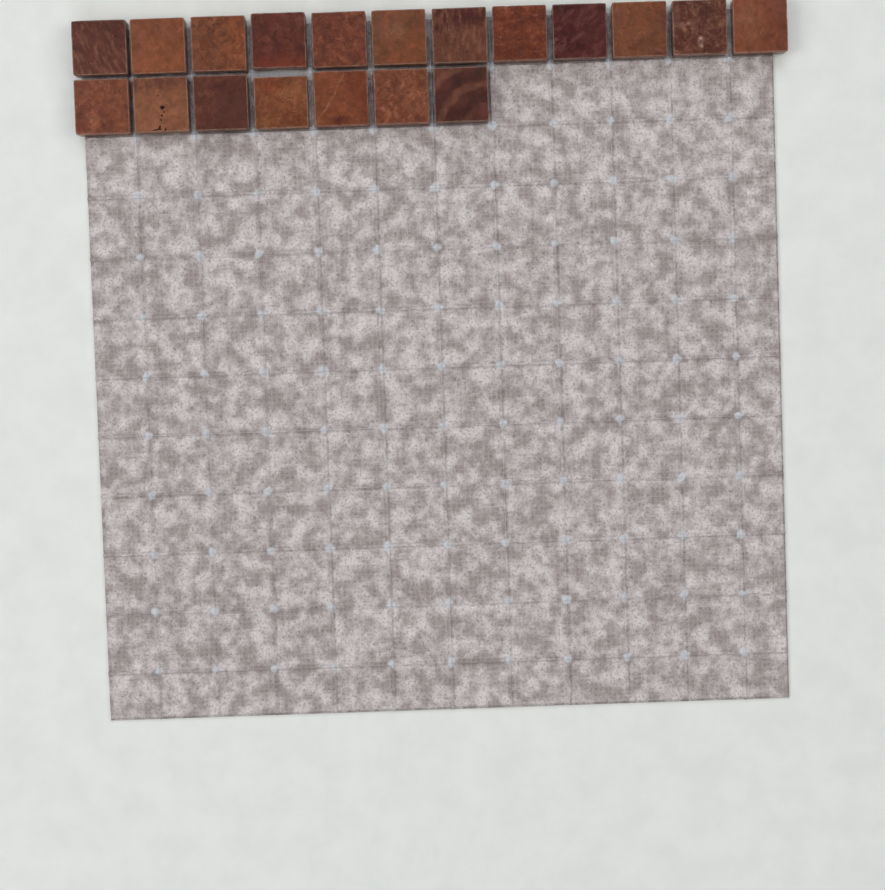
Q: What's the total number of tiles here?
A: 19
